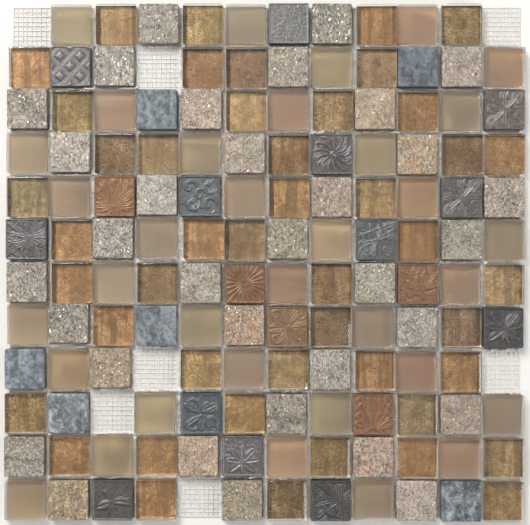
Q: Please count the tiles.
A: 137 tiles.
